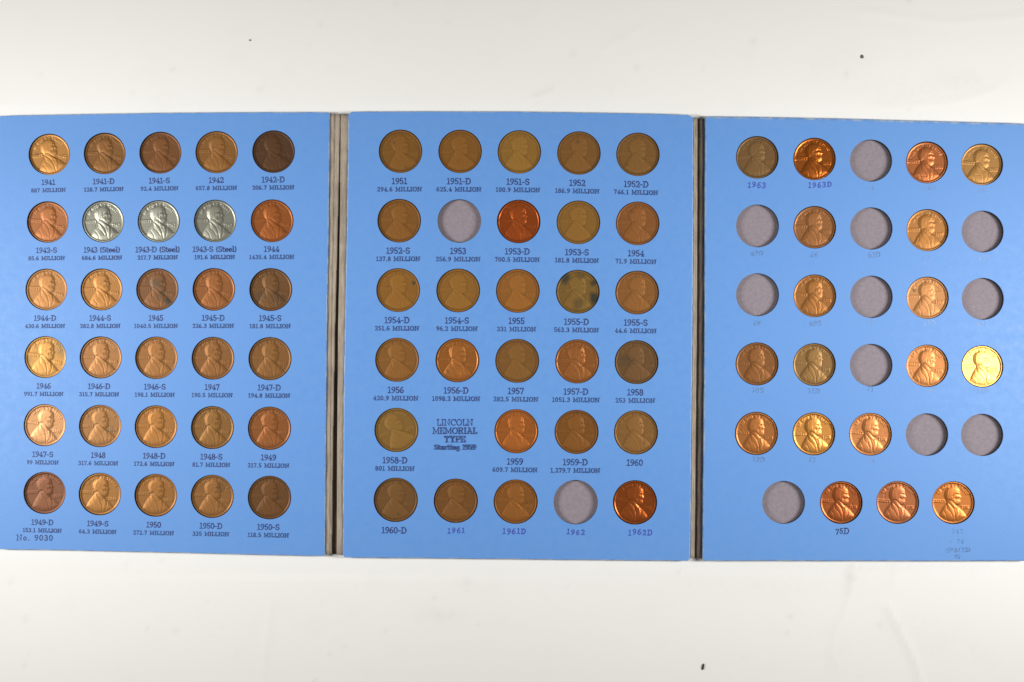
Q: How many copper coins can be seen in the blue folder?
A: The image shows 72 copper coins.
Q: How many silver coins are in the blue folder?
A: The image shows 3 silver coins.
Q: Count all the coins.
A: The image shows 75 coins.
